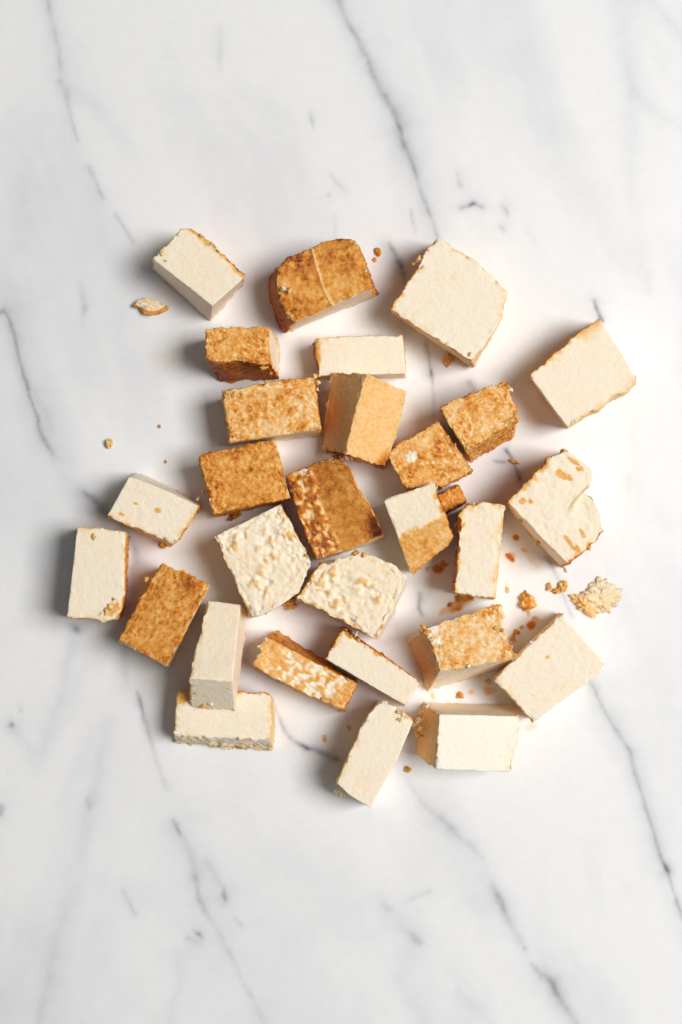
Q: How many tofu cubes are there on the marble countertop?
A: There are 29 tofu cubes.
